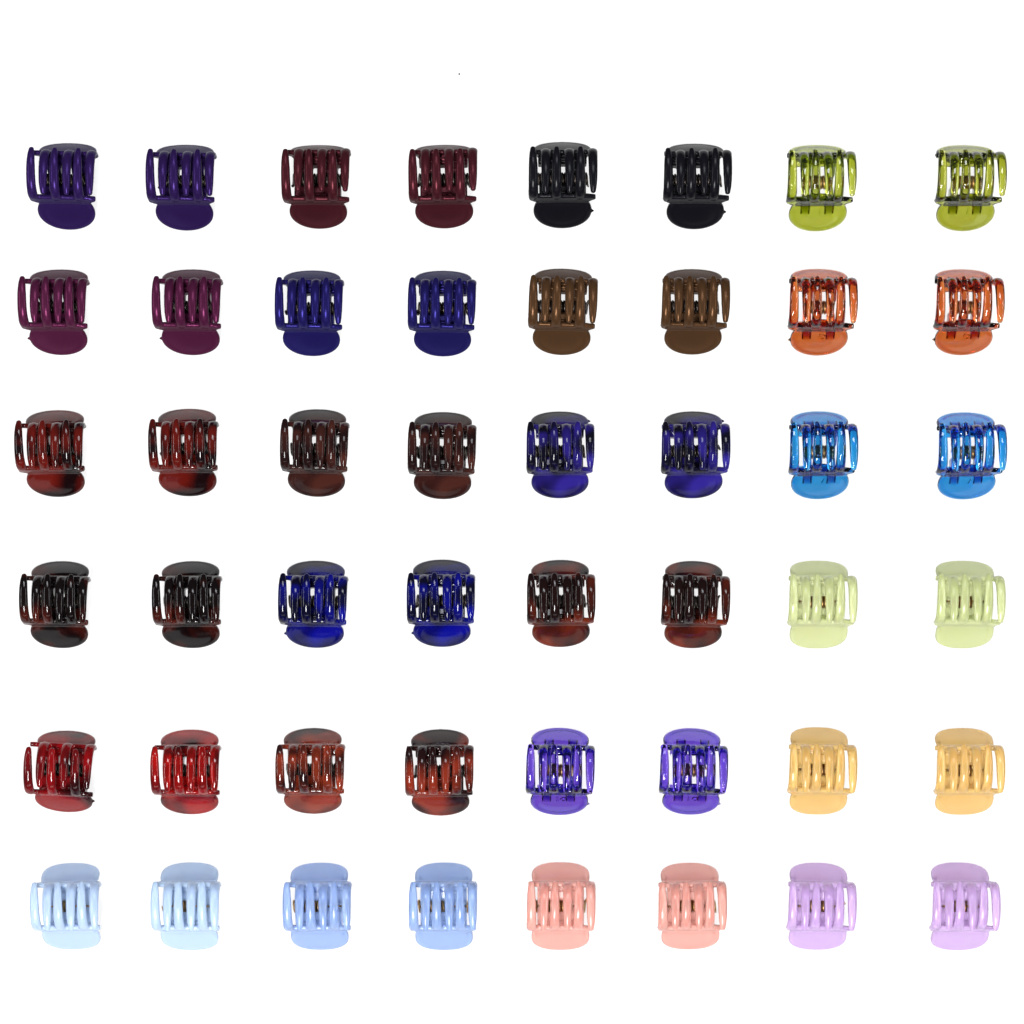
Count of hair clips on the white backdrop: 48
